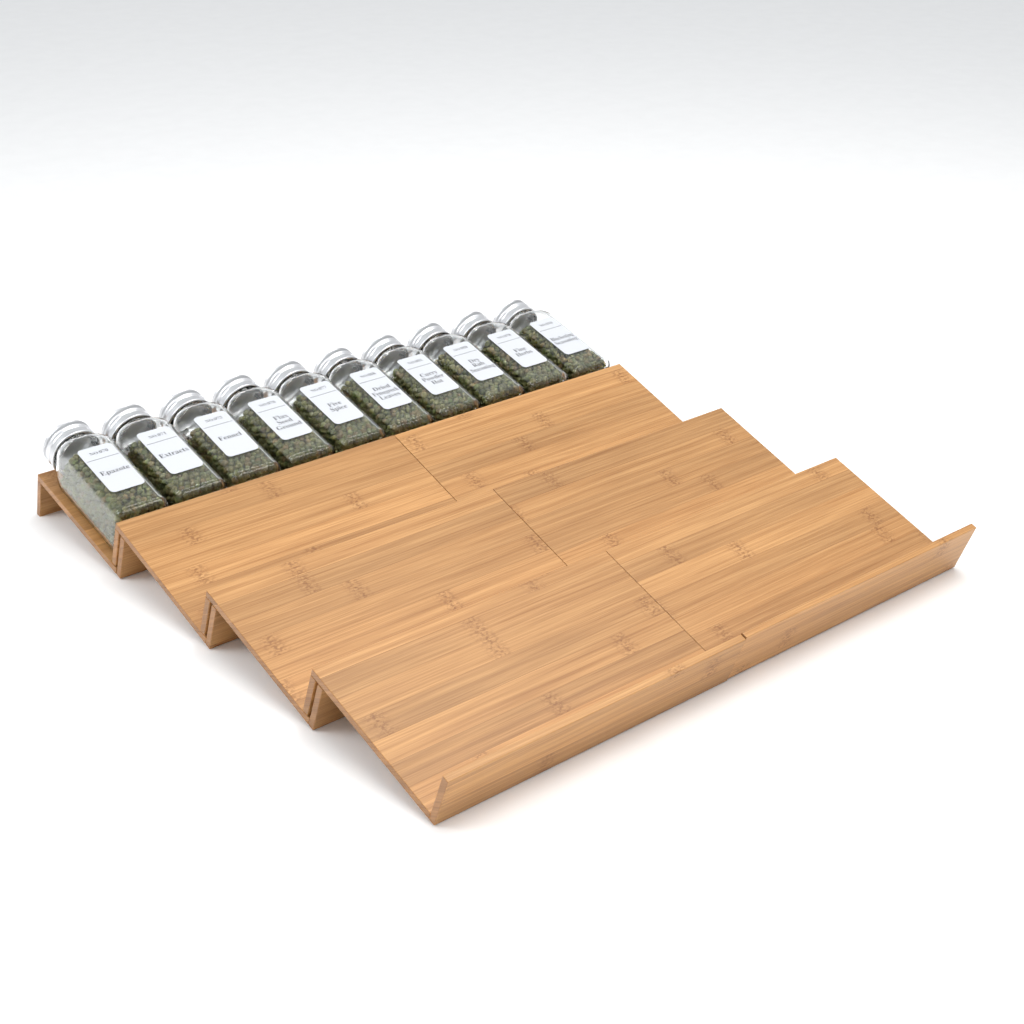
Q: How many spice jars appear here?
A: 10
